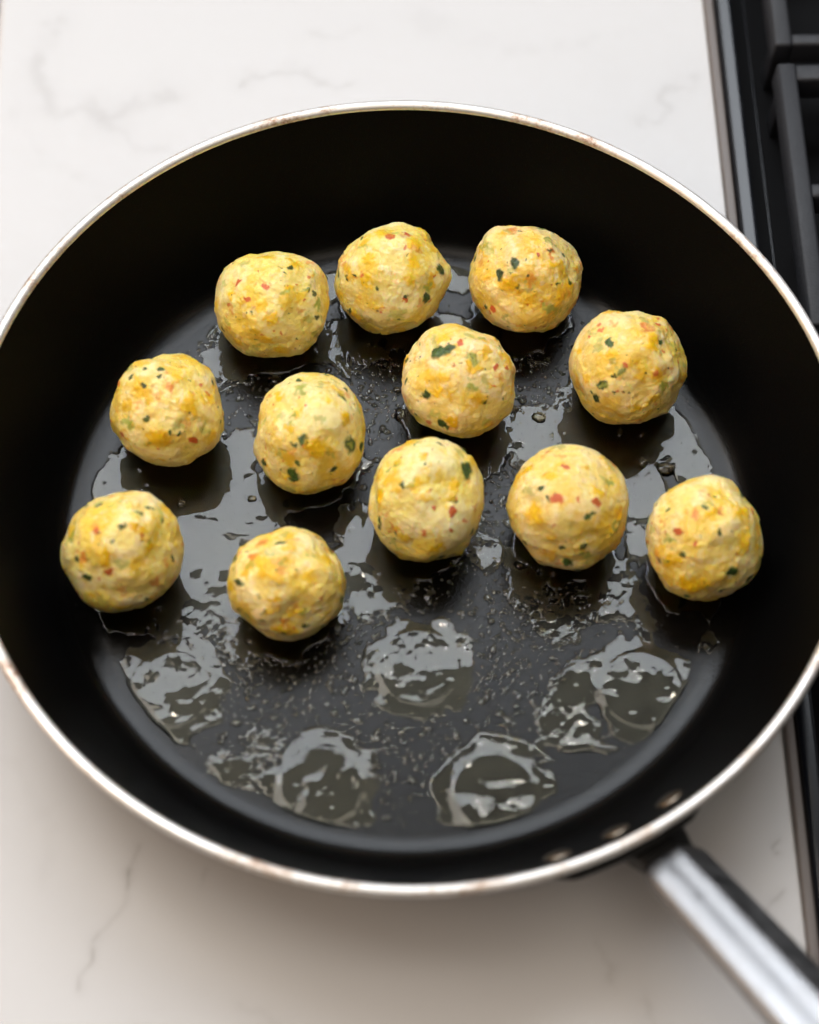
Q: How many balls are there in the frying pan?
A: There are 12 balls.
